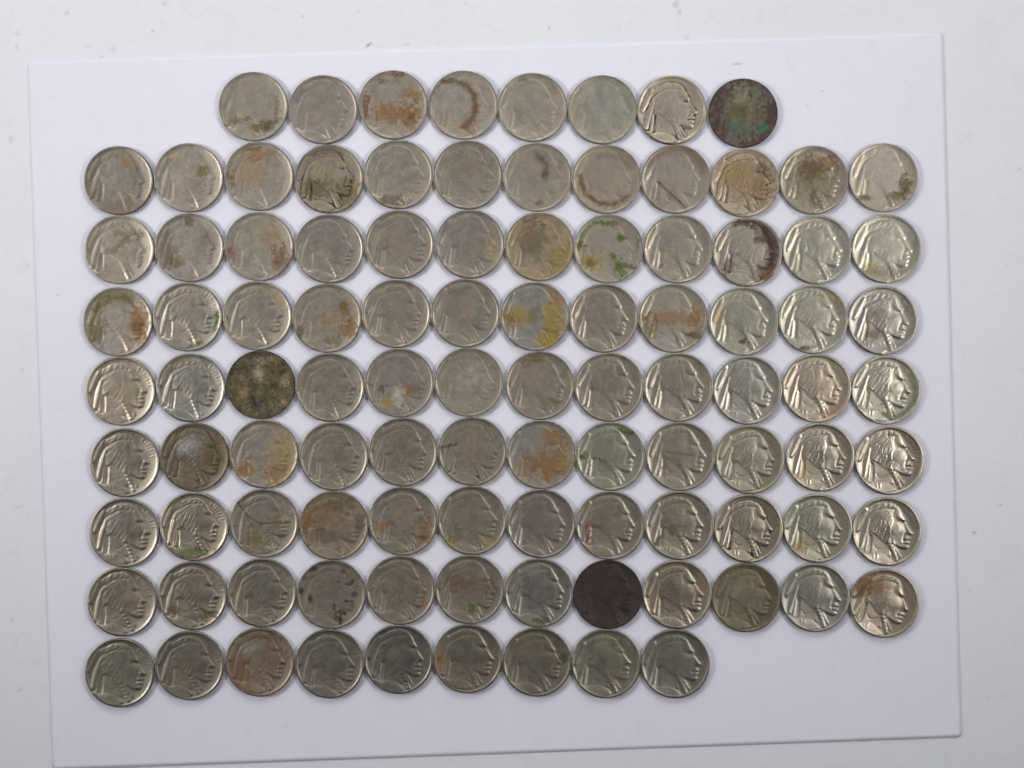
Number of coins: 101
